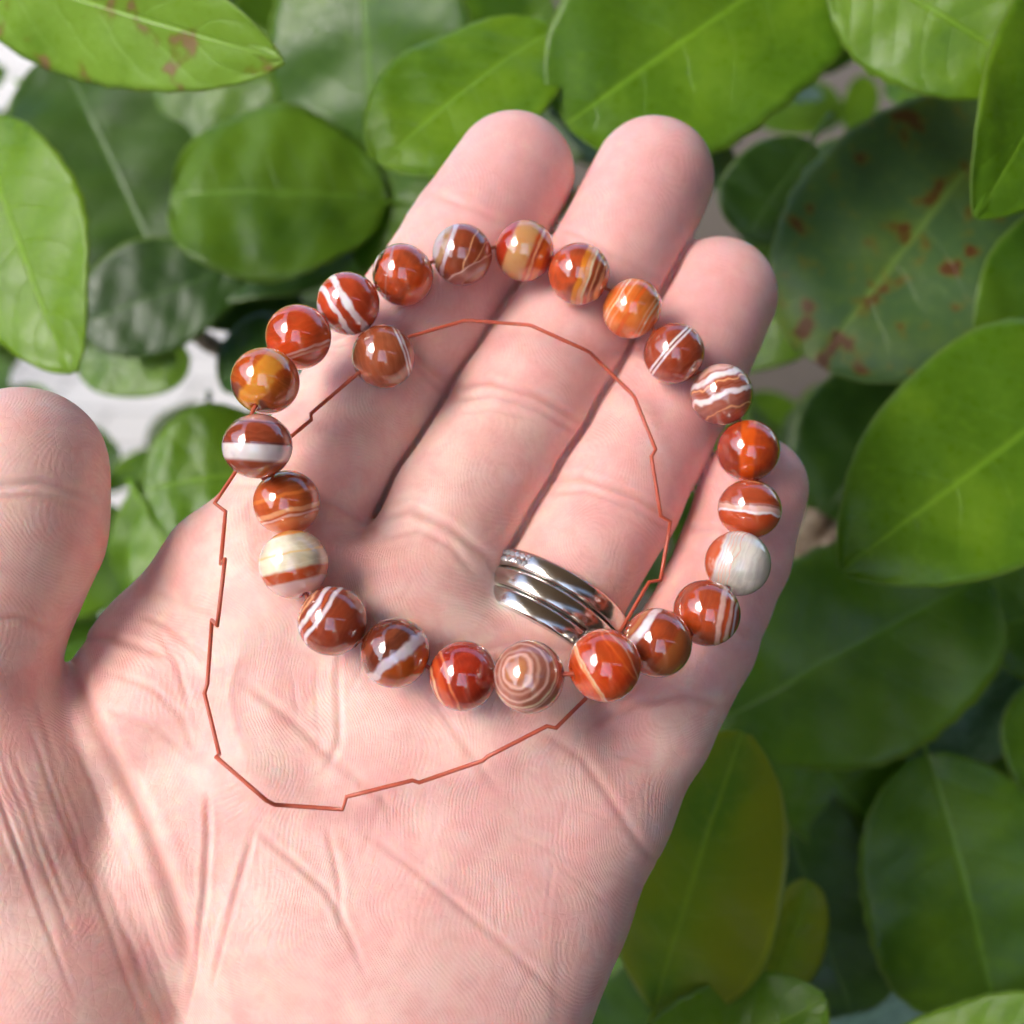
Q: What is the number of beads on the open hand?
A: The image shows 24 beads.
